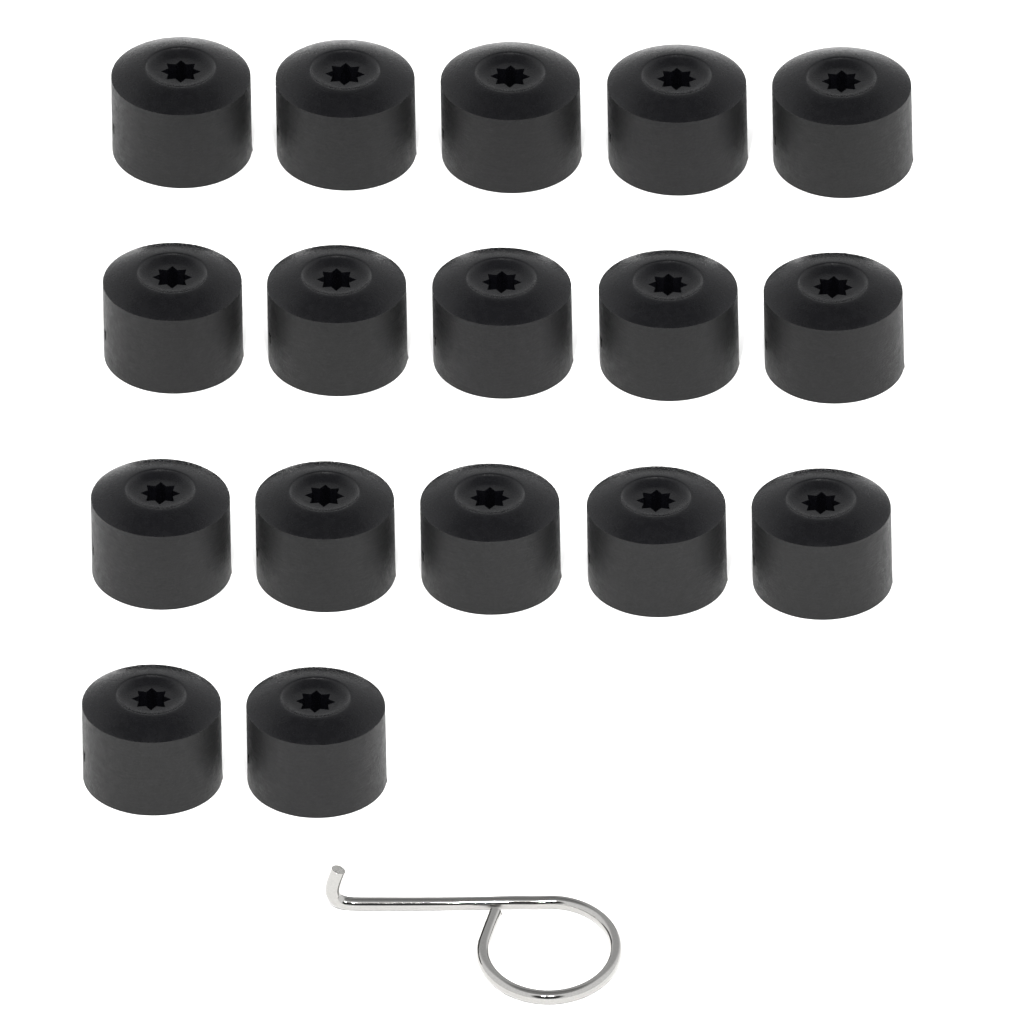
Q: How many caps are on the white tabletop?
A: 17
